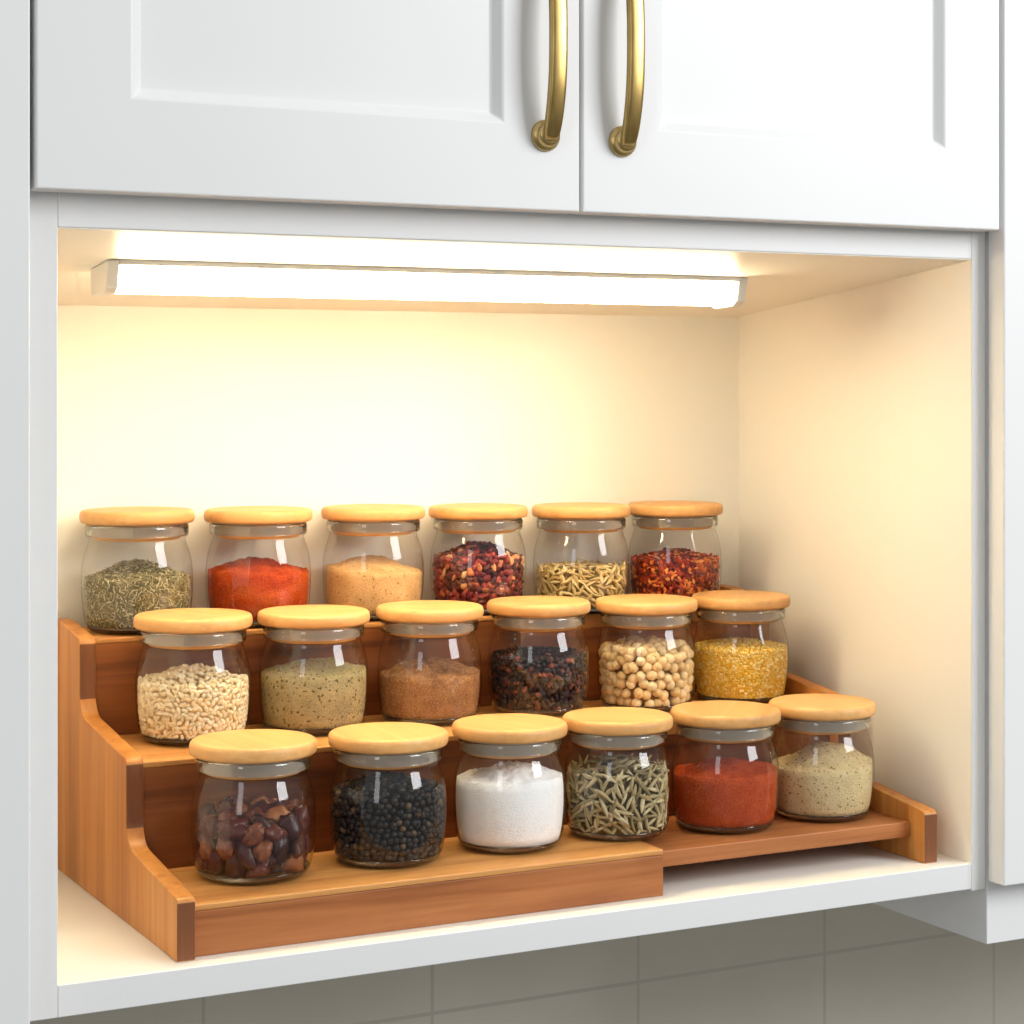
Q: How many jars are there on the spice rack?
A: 18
